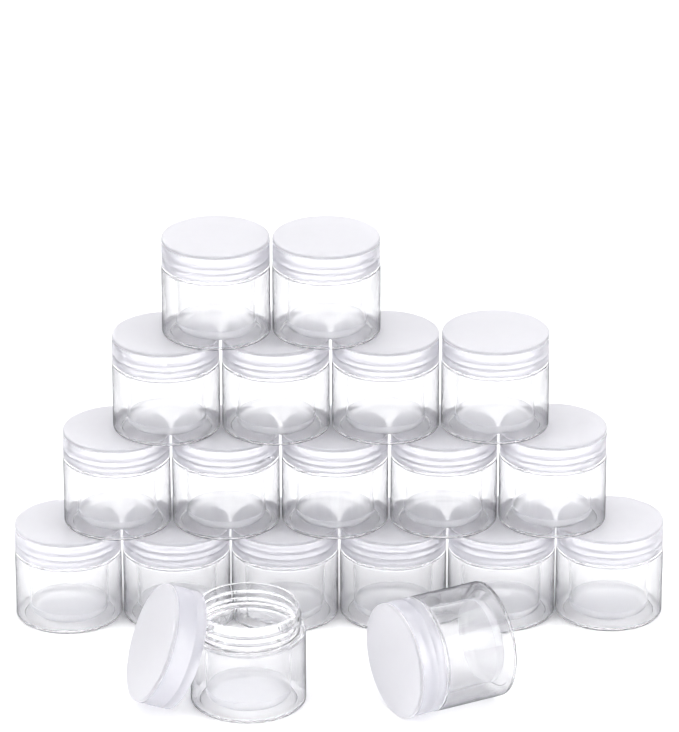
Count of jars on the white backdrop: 19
